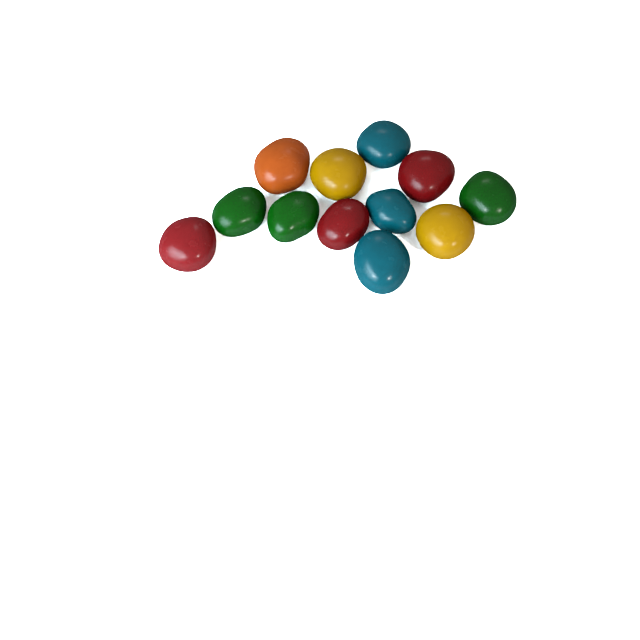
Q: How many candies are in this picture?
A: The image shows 12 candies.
